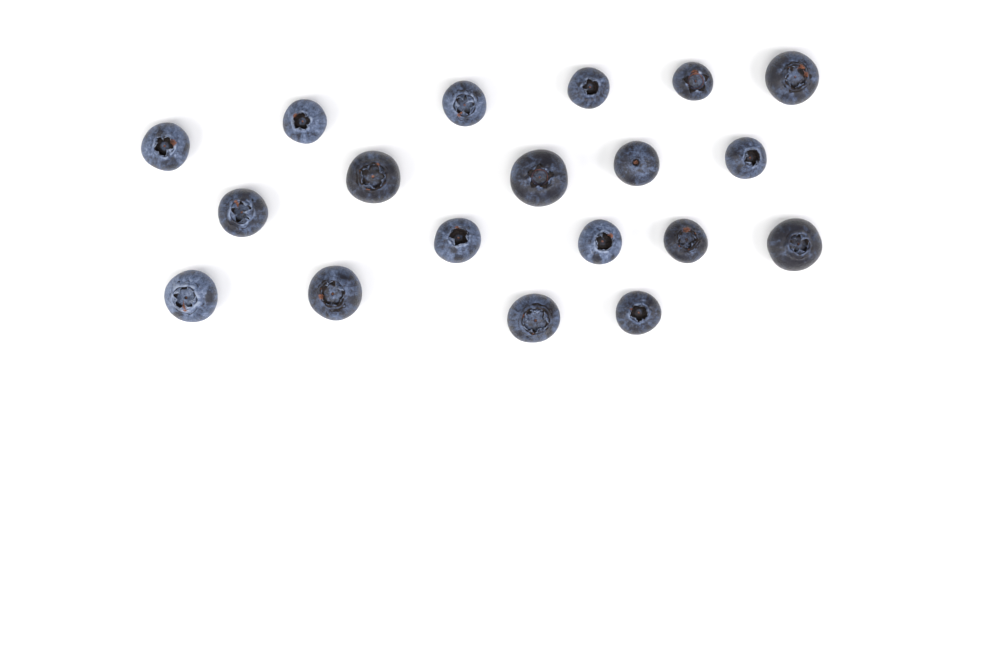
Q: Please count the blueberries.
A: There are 19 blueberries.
